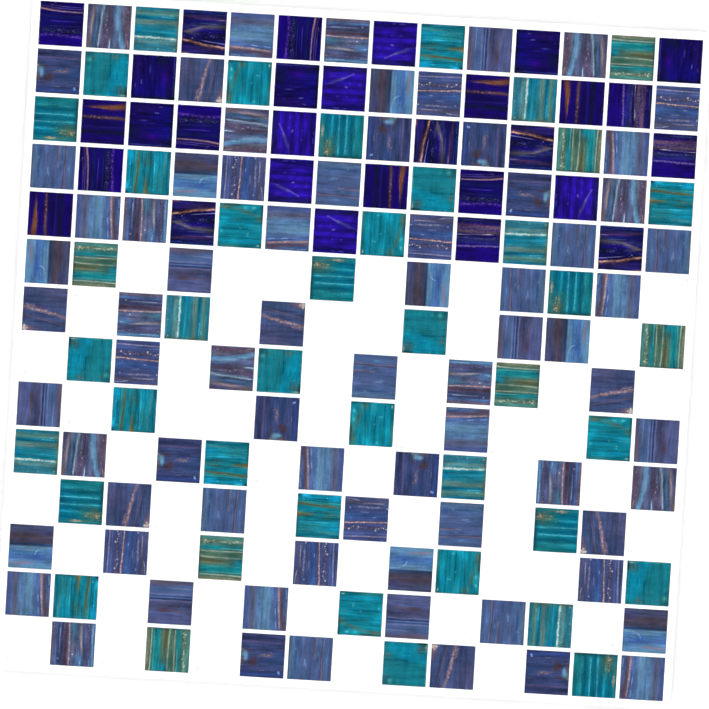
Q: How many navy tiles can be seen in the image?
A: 29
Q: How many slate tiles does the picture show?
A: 73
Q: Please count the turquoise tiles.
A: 42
